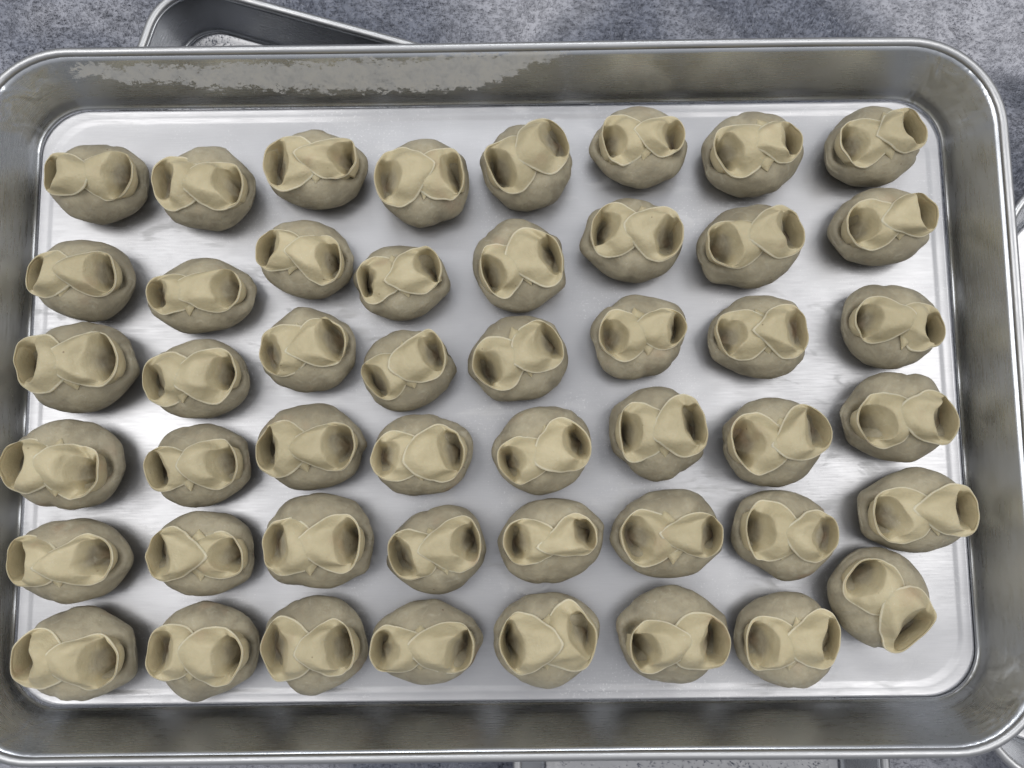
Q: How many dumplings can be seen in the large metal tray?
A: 48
